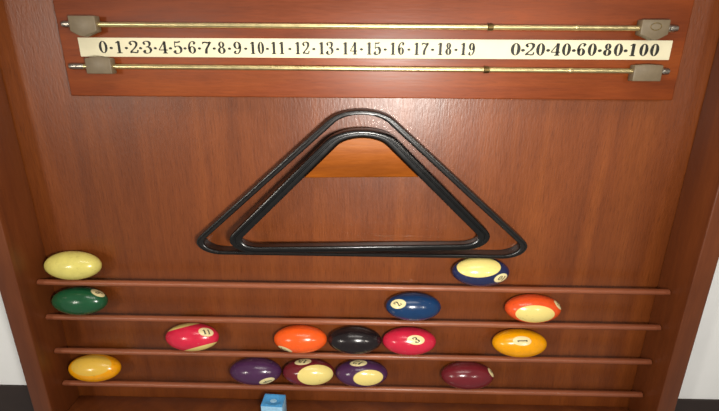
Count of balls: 15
